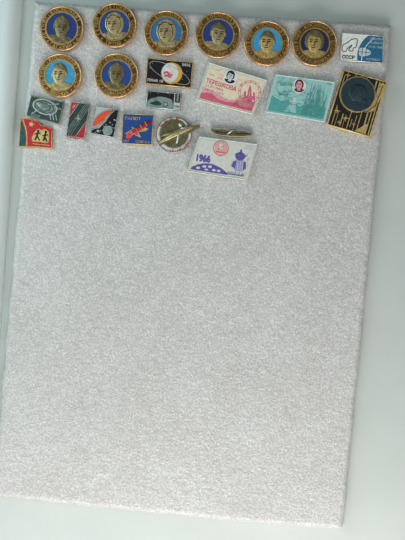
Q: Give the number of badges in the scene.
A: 22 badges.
